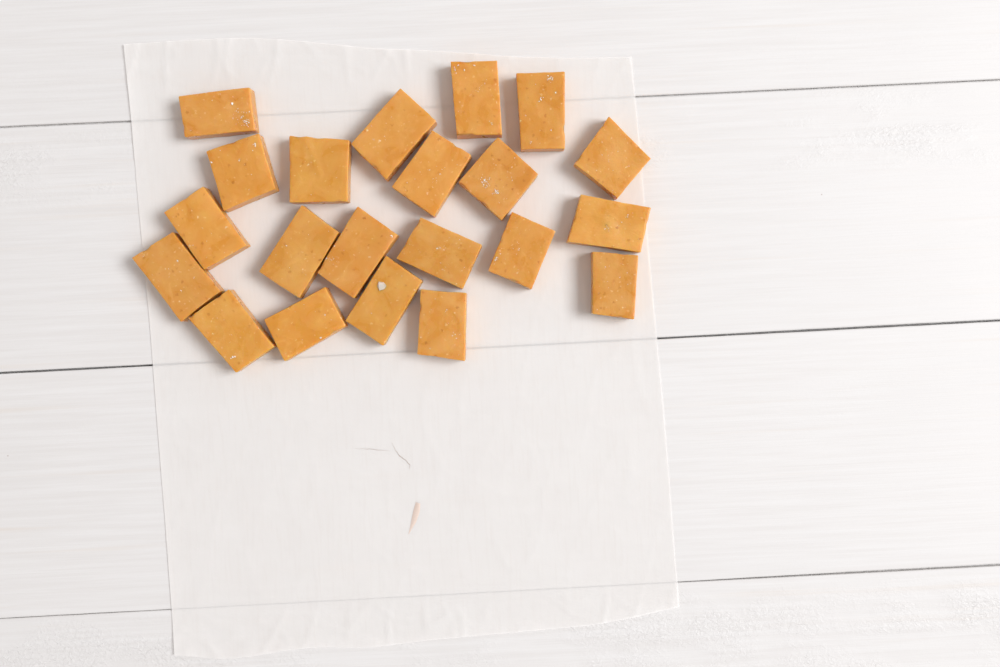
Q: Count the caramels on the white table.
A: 21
